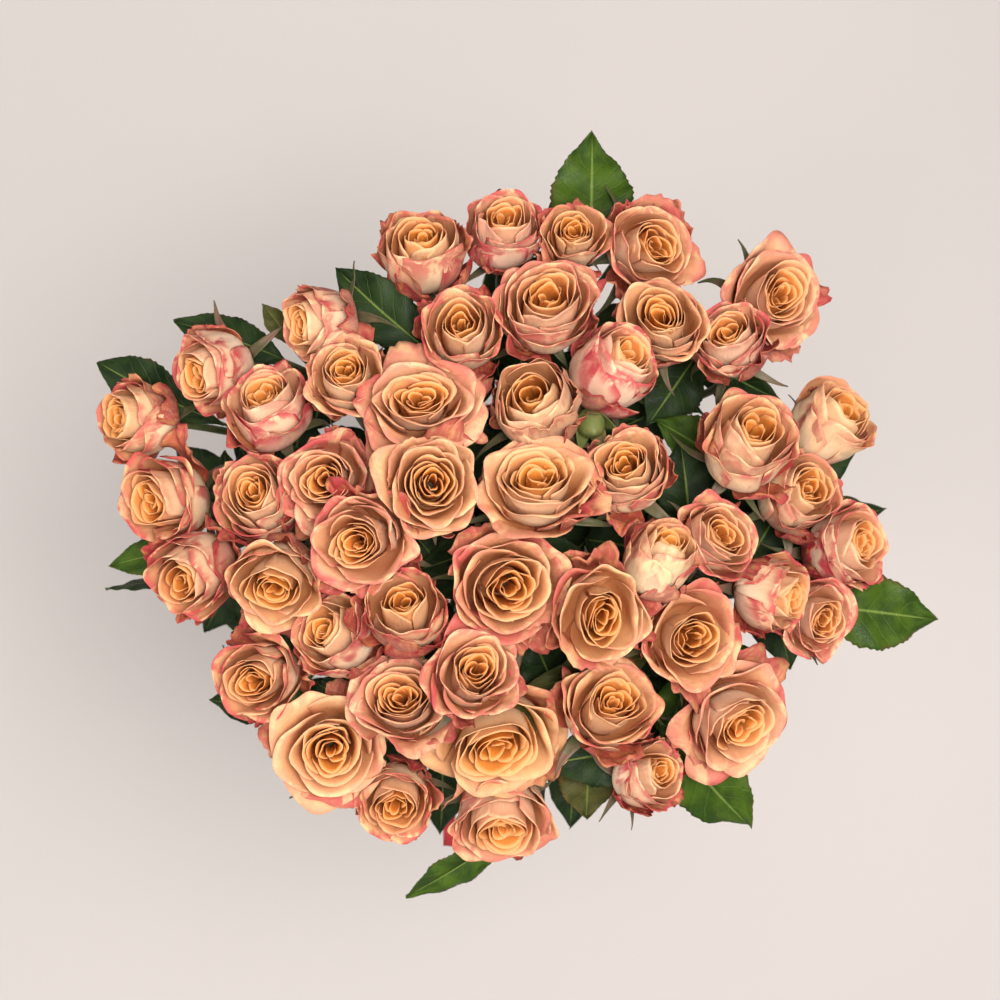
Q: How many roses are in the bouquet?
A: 49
